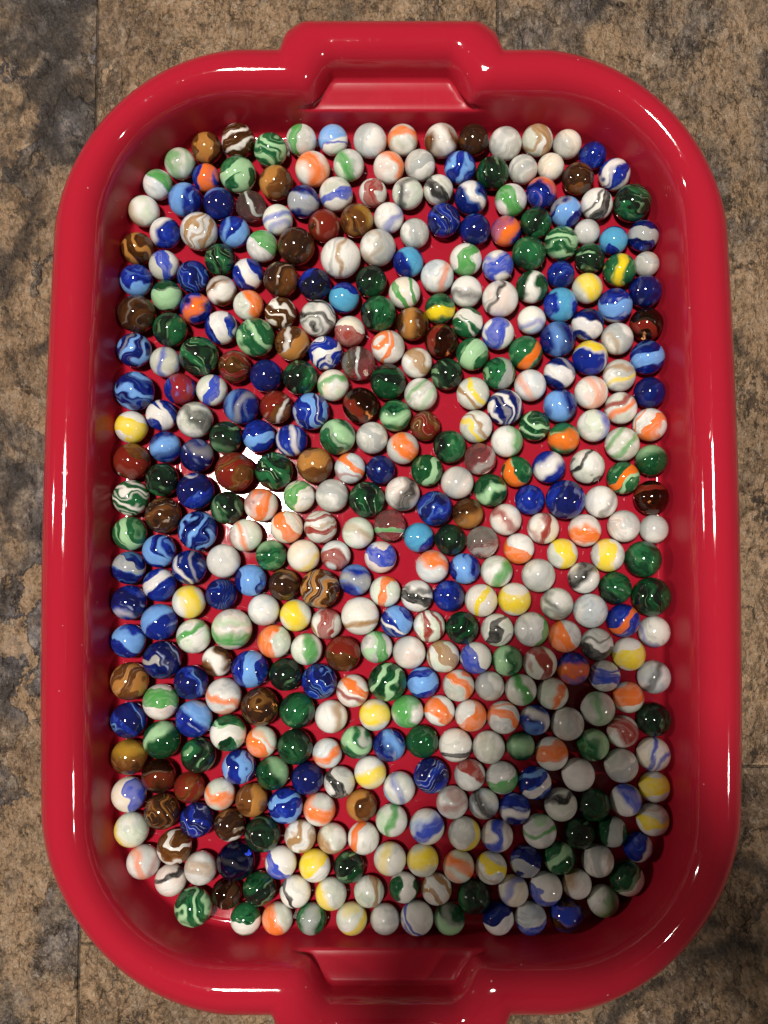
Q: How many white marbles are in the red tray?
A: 198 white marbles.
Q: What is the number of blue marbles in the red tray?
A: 92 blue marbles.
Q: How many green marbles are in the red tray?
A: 76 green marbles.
